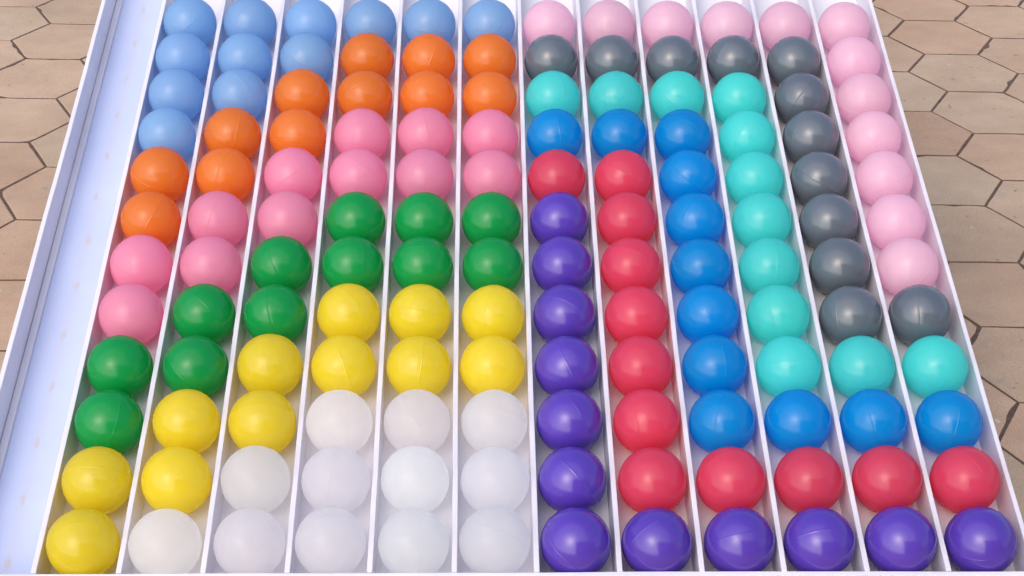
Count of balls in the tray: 144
